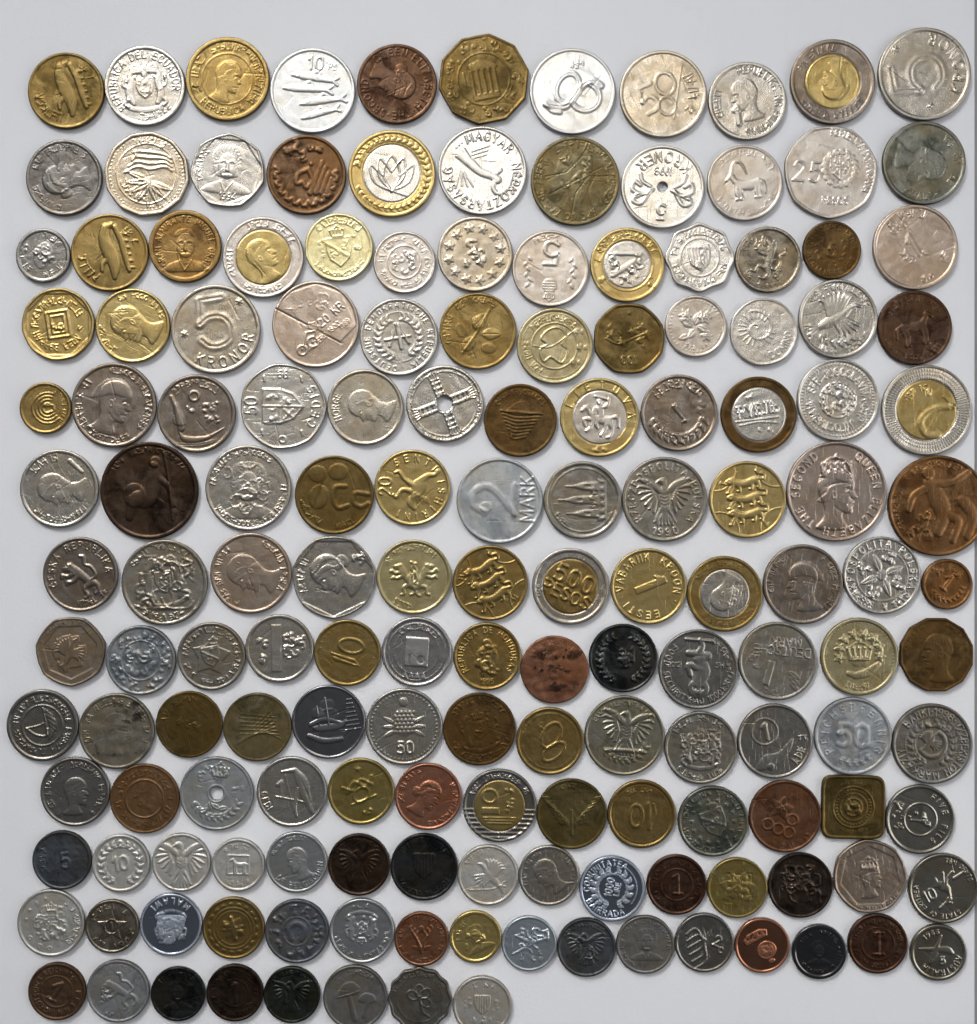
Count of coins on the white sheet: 160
